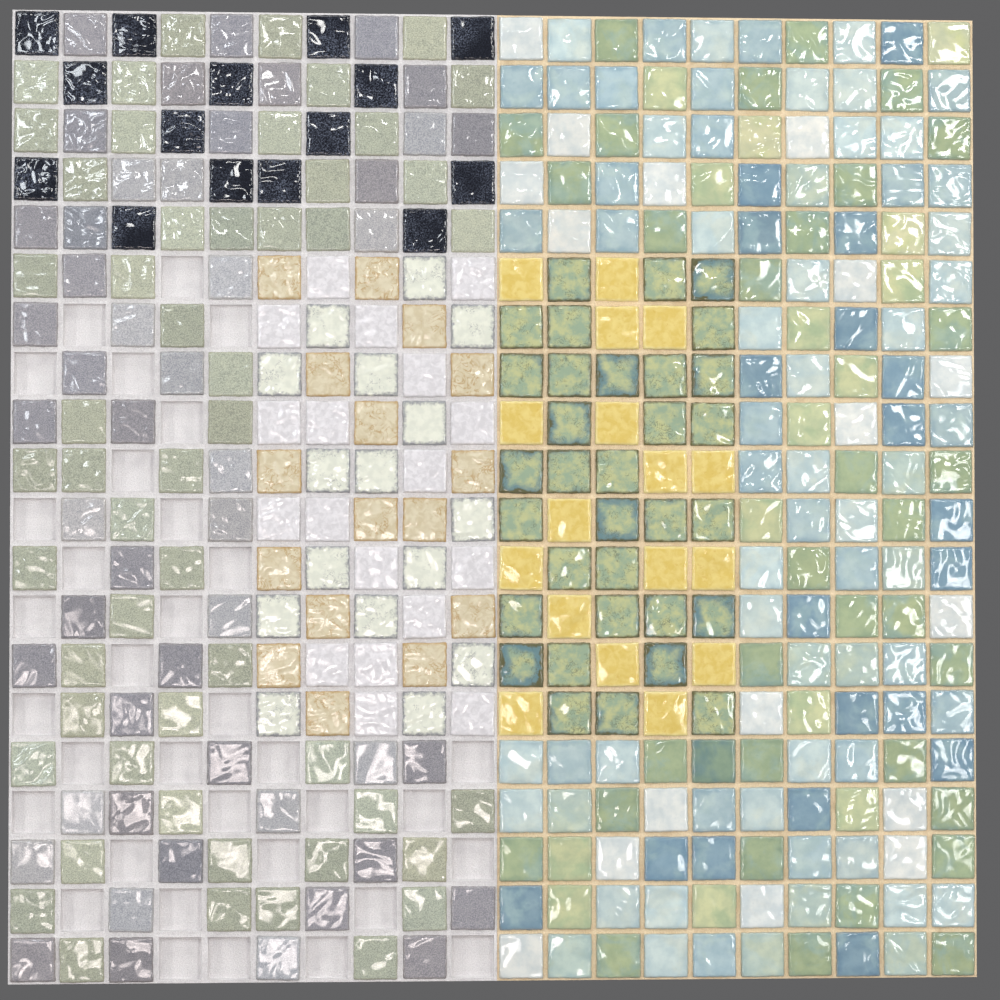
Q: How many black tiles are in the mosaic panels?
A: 15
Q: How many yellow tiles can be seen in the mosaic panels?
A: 17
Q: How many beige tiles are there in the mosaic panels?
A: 16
